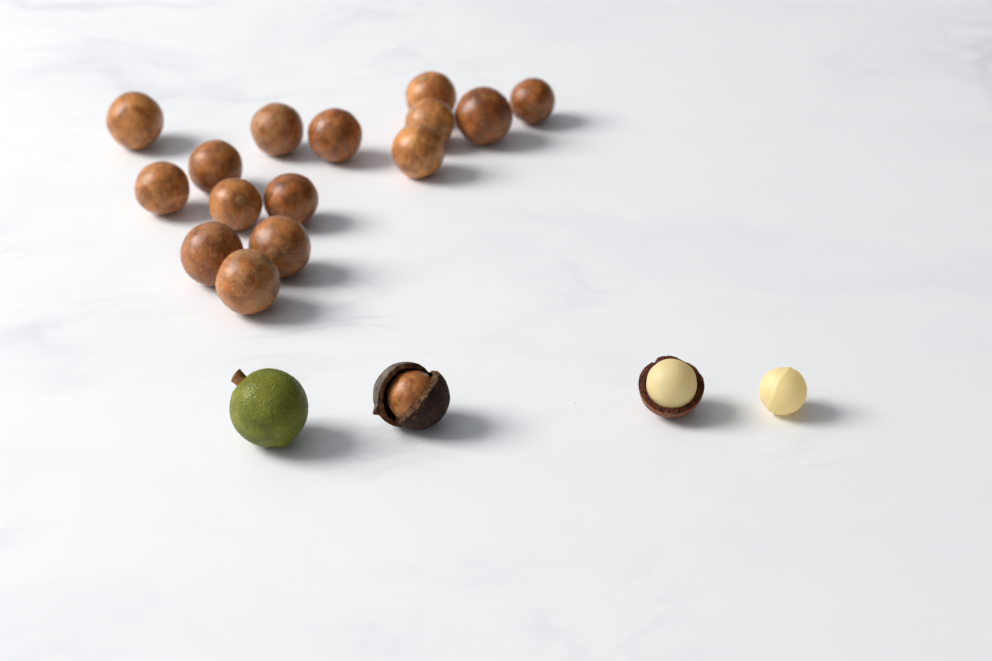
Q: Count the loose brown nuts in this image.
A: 15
